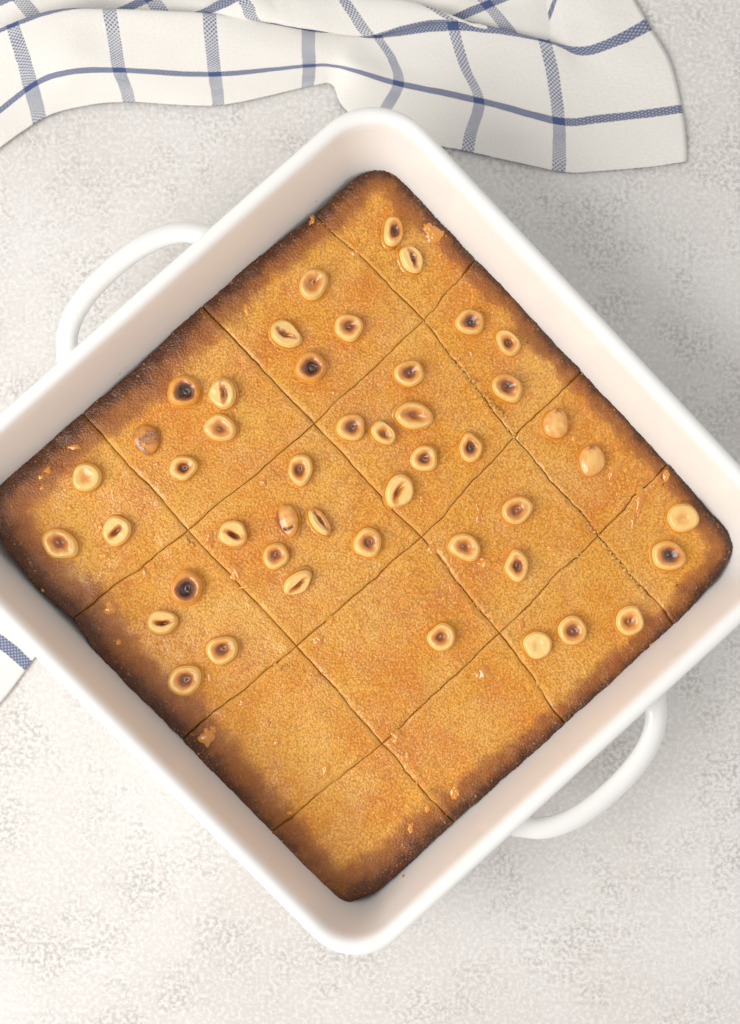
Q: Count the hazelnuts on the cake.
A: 46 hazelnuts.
